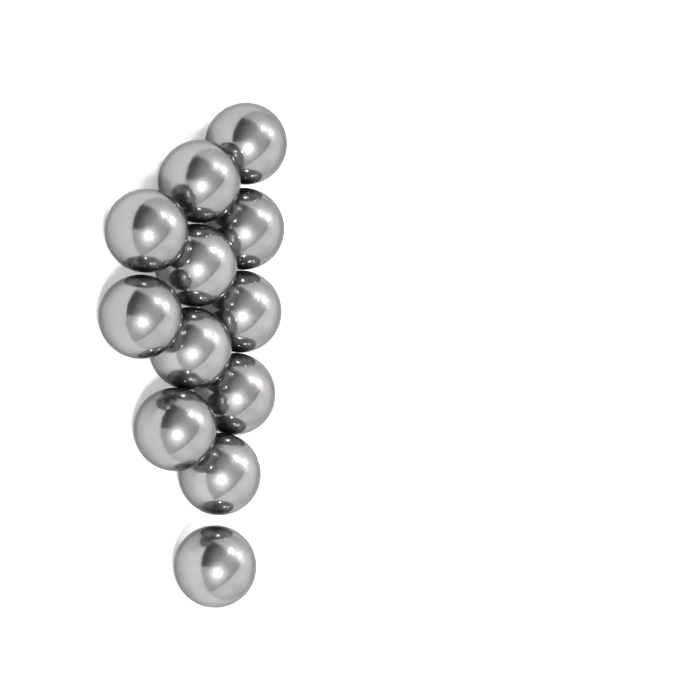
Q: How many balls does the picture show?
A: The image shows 12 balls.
